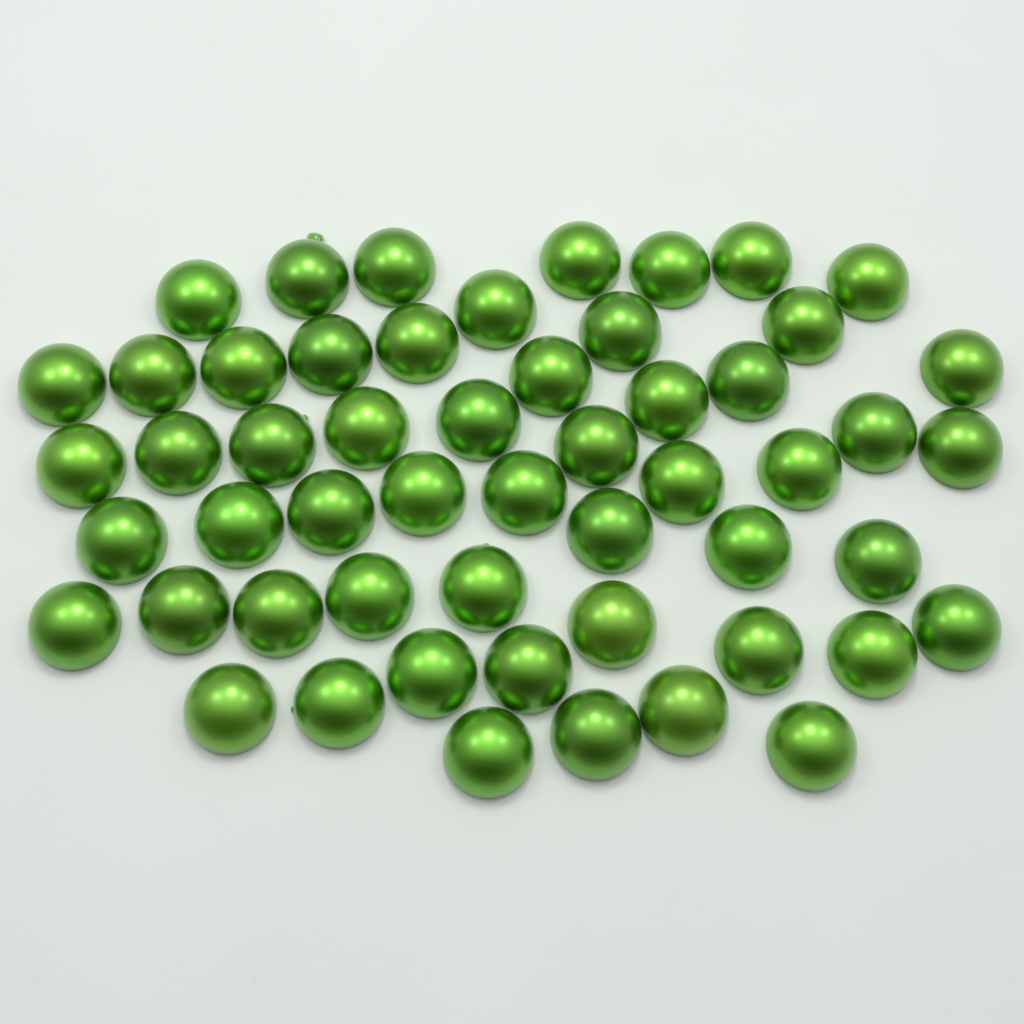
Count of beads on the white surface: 54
